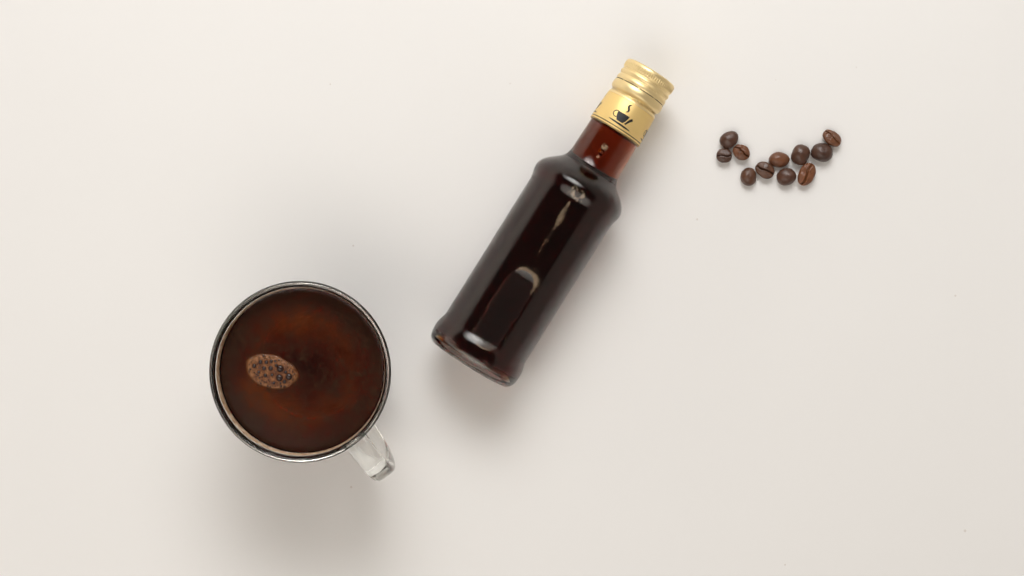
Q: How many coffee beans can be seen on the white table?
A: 11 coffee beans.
